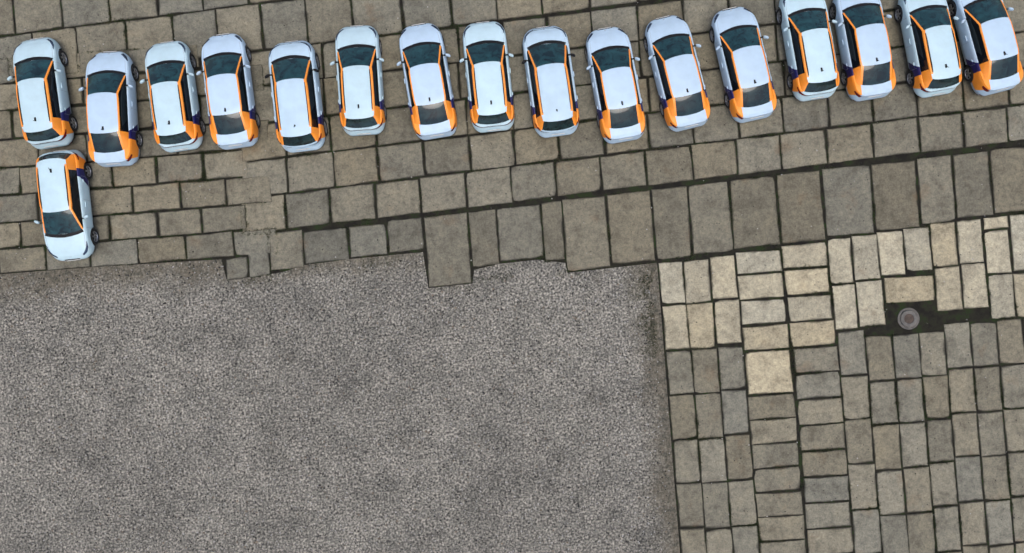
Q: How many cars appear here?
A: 17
